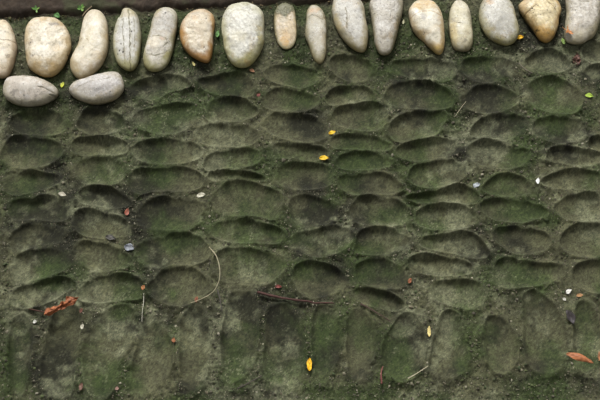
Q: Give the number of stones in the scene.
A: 18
